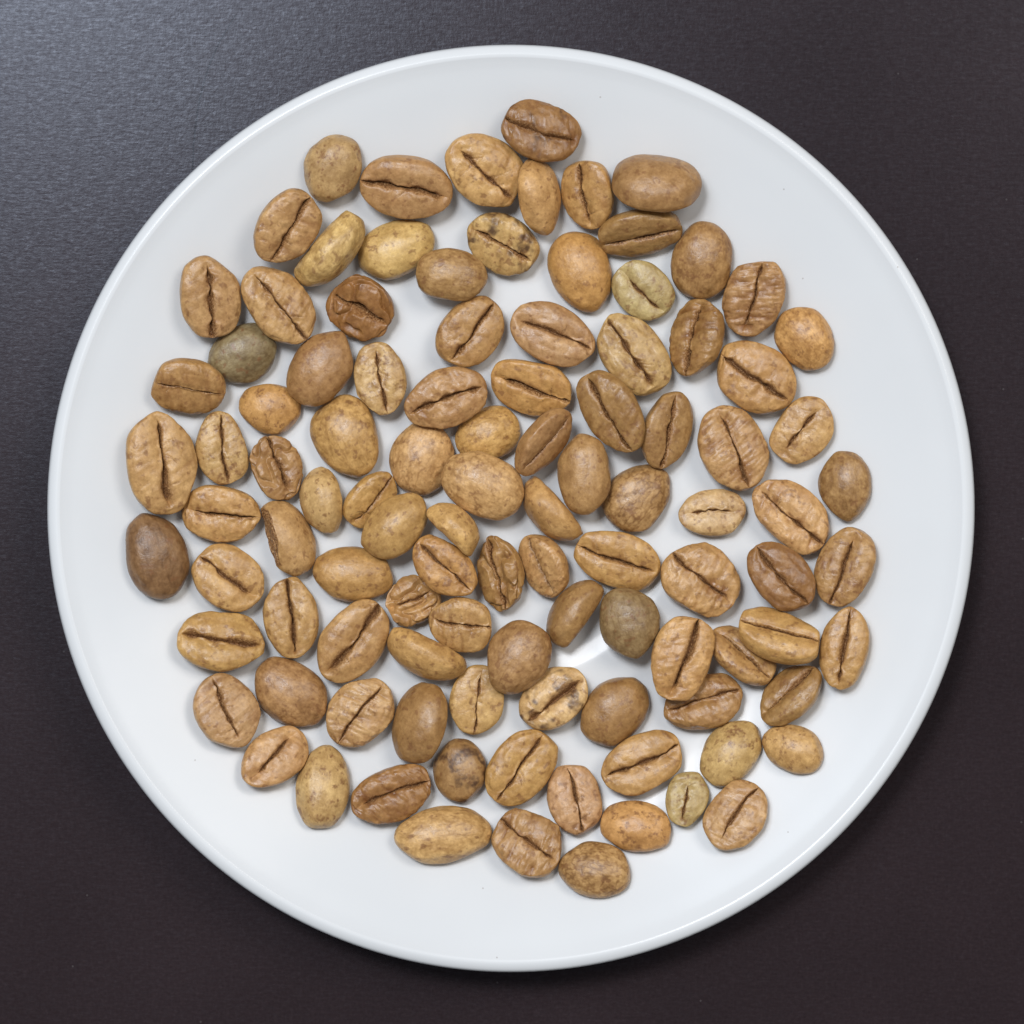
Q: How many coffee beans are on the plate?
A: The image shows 104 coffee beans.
